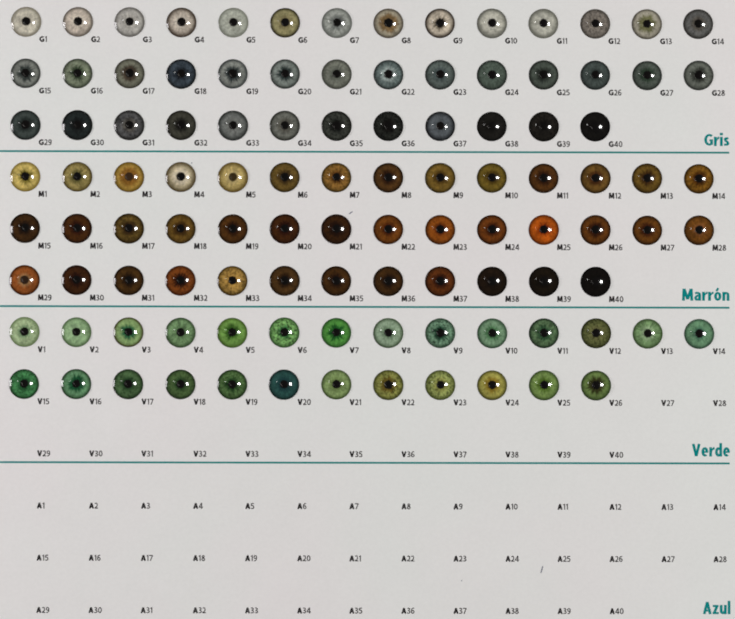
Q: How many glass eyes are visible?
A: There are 106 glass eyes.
